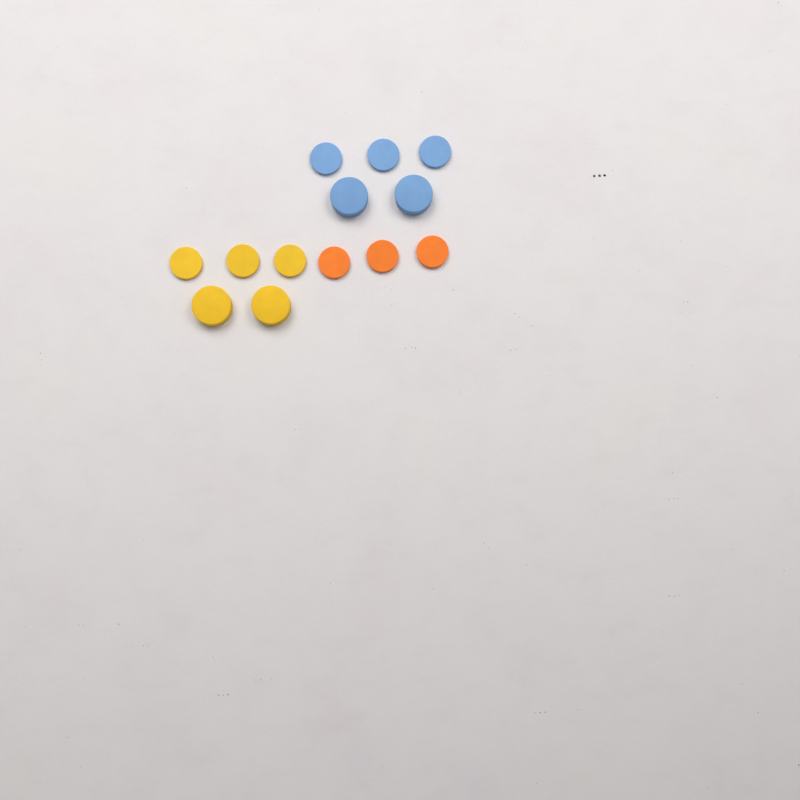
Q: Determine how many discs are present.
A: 13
